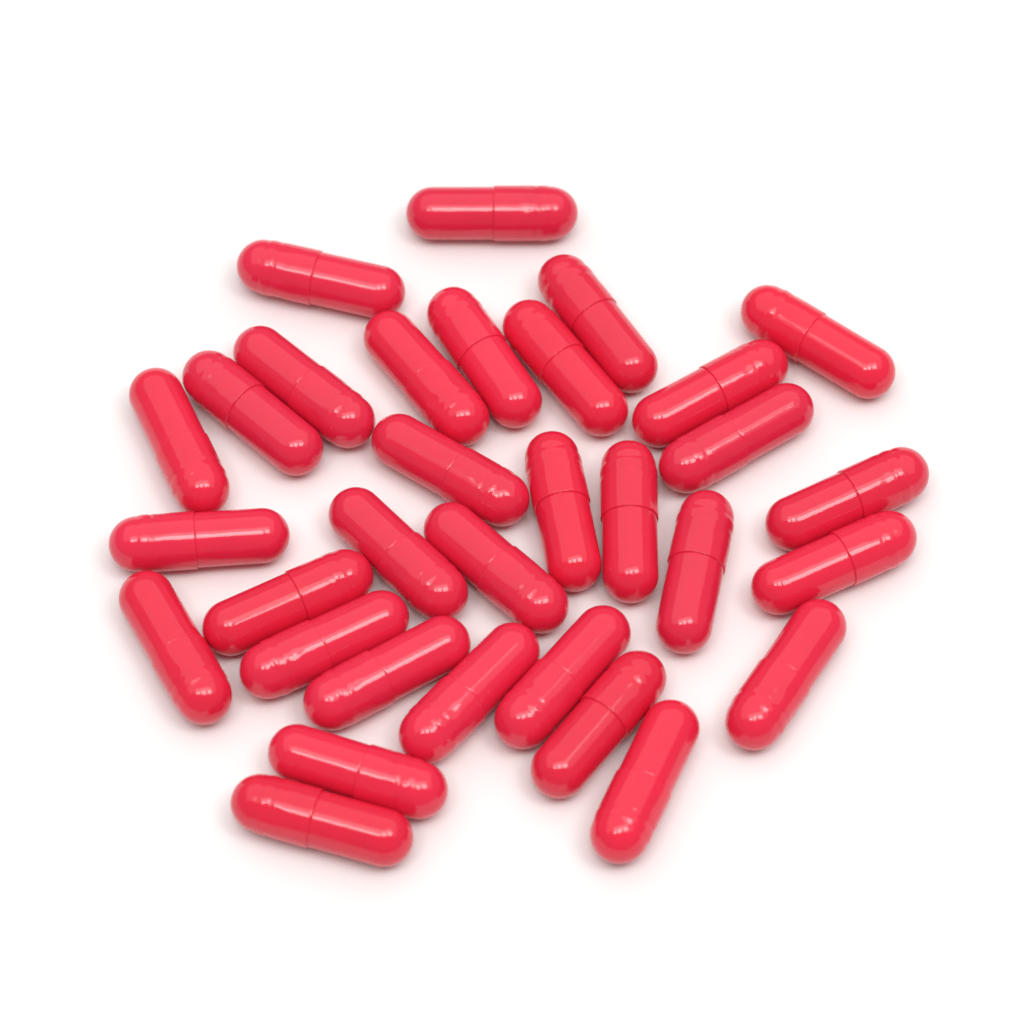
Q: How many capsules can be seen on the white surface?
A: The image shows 32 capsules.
